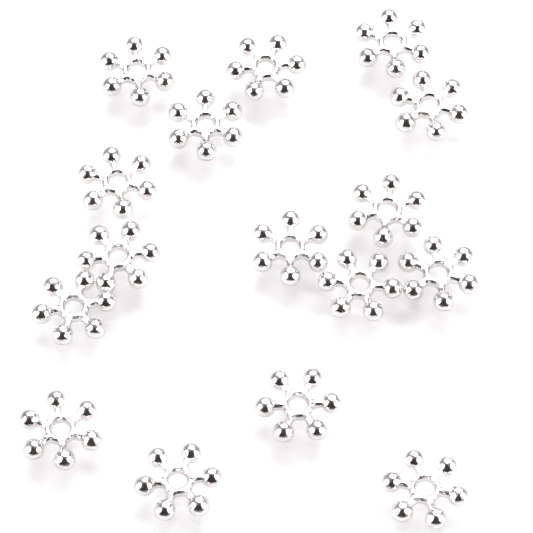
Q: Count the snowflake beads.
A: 16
